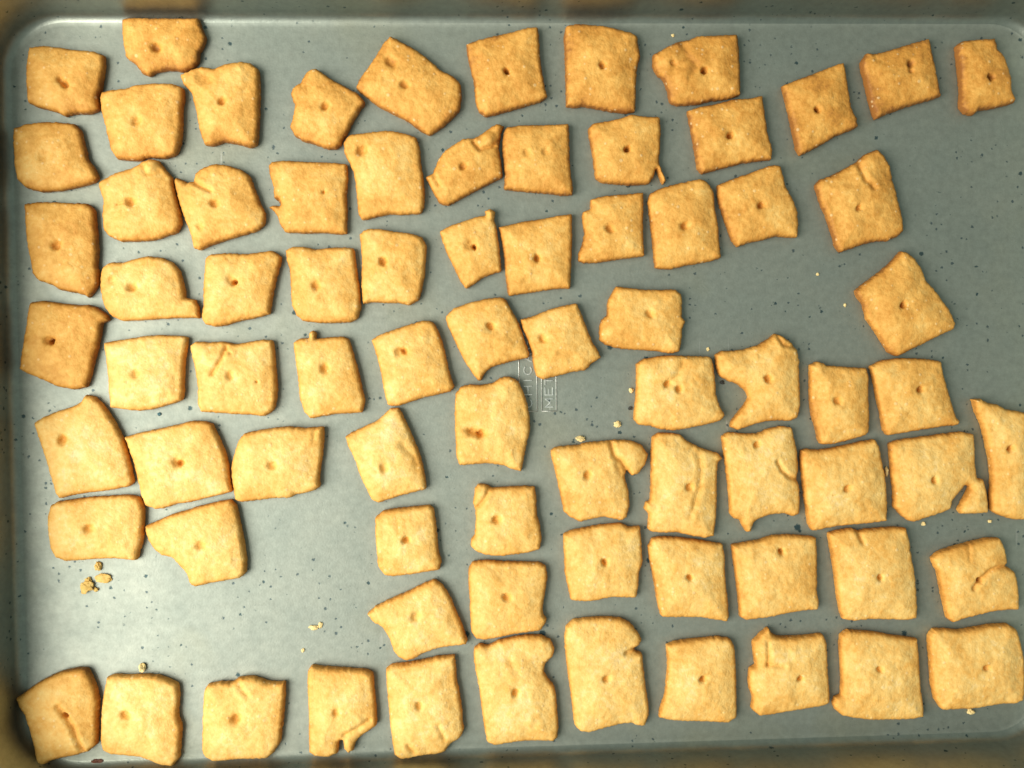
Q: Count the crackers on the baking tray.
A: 78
